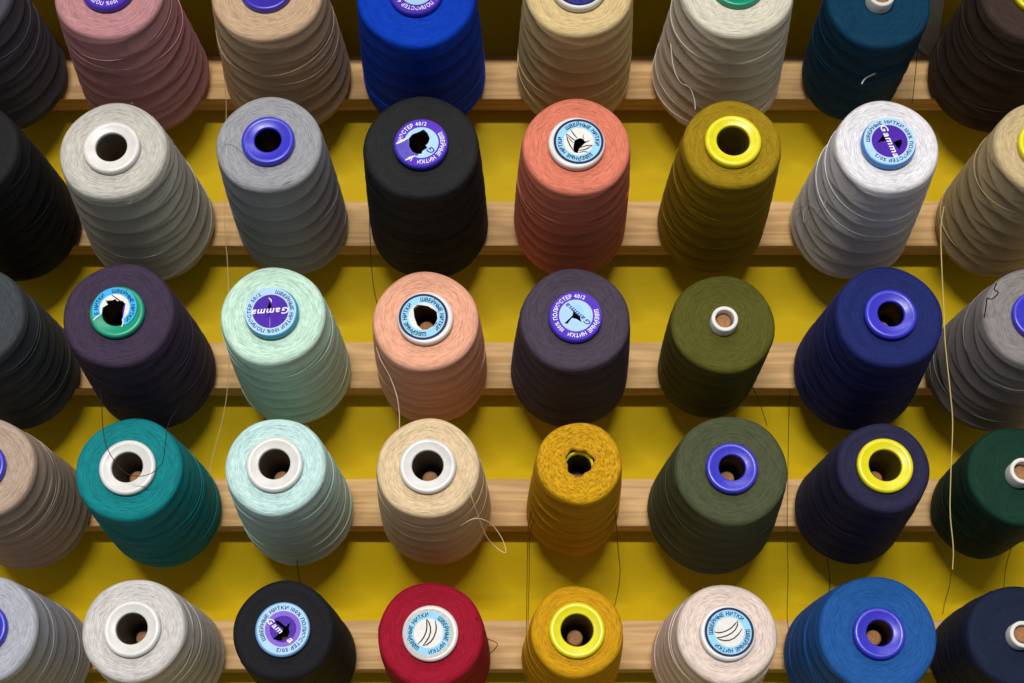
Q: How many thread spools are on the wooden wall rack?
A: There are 40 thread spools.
